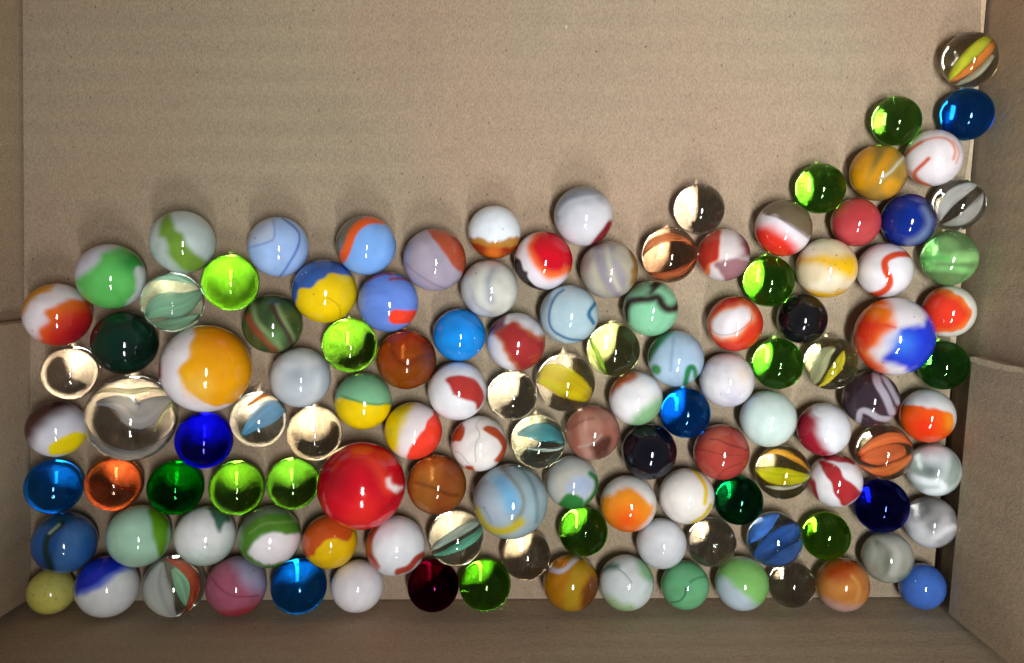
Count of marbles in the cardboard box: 121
